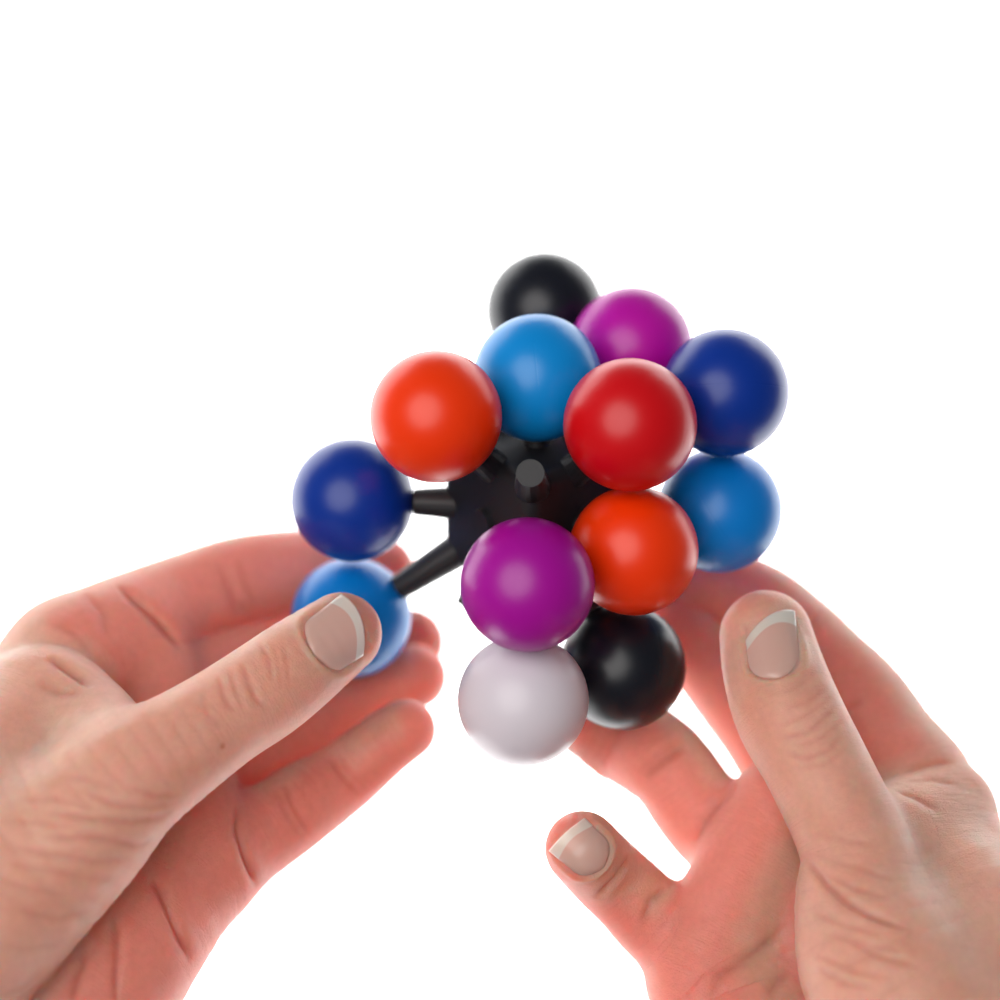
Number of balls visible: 13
